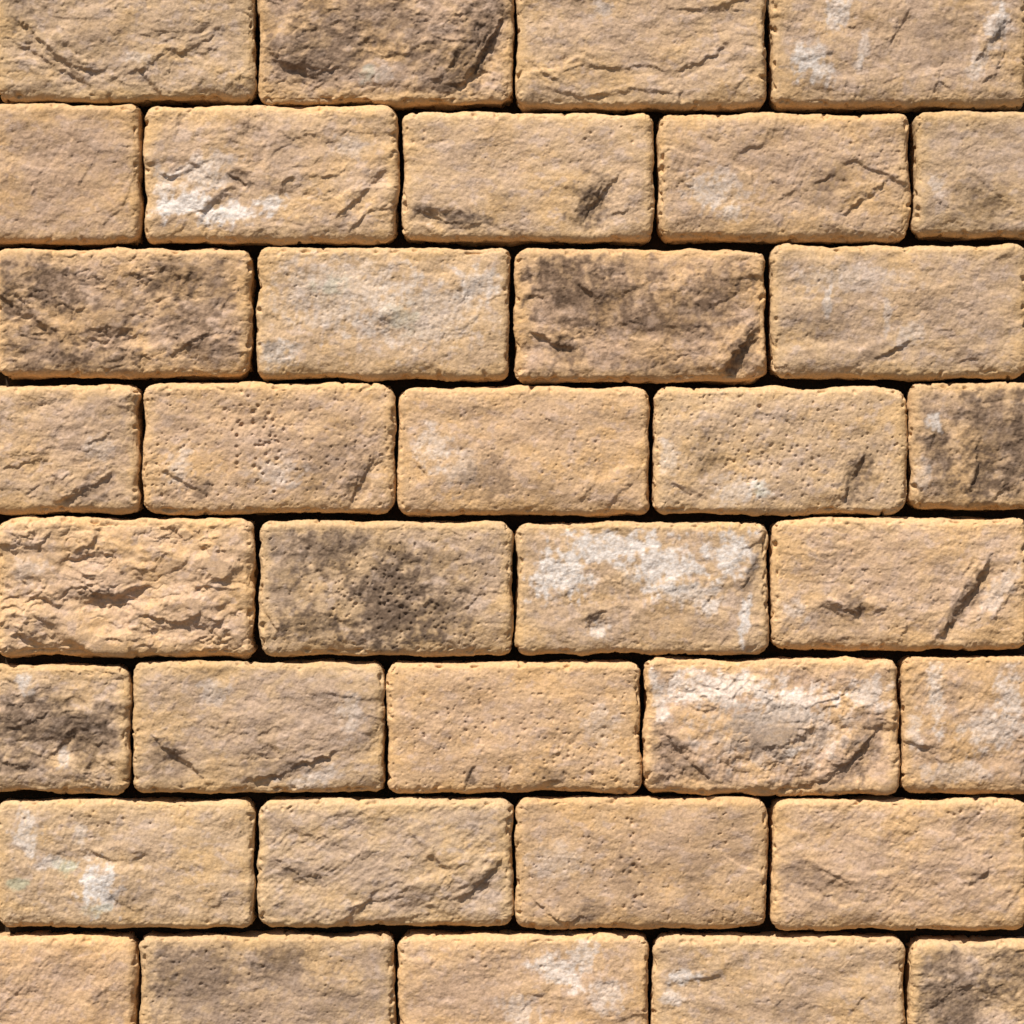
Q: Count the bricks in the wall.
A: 36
